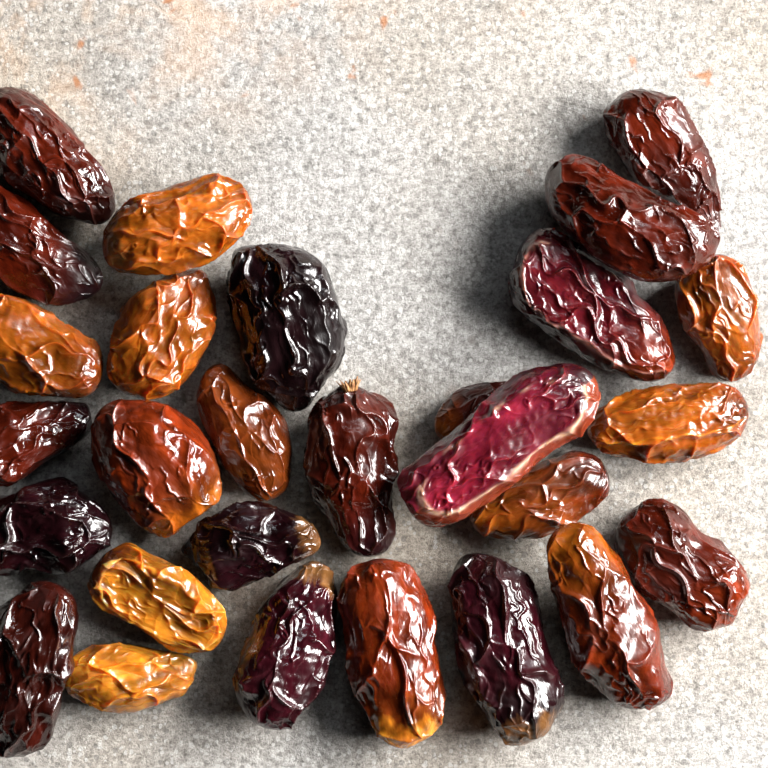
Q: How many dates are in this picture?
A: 28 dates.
